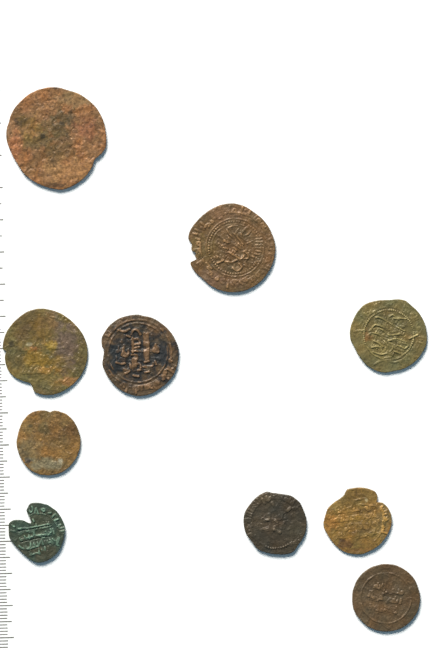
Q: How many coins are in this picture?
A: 10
